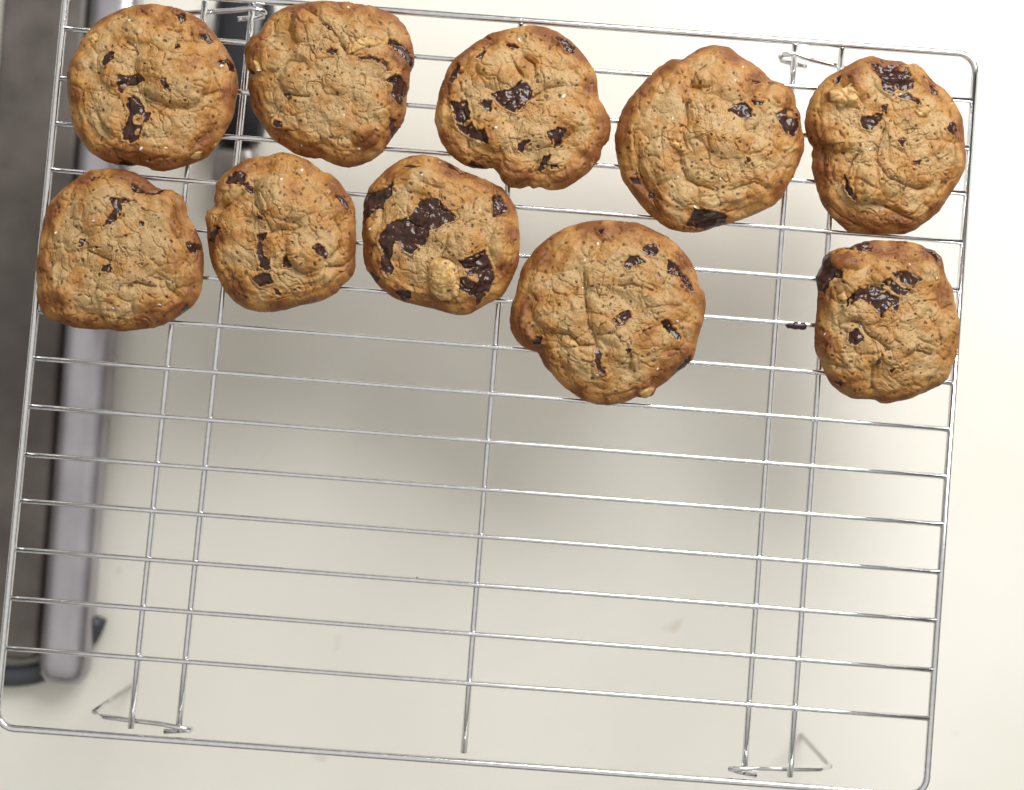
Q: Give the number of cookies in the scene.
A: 10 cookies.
